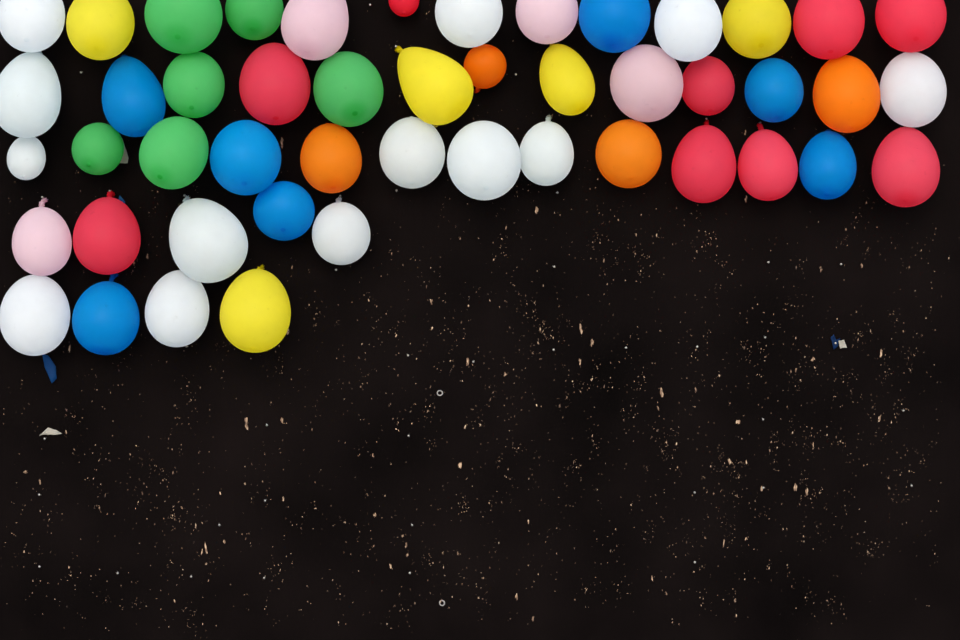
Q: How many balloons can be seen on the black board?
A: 48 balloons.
